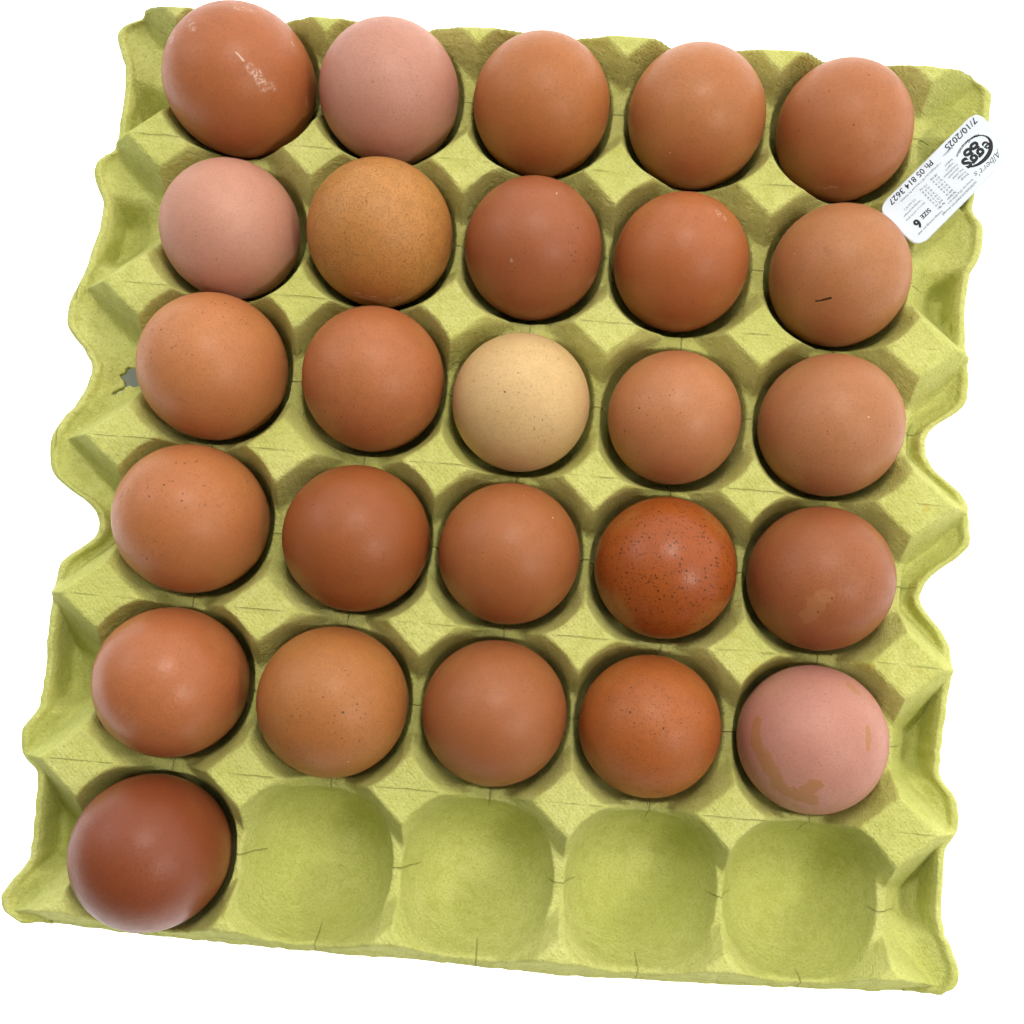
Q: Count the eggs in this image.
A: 26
